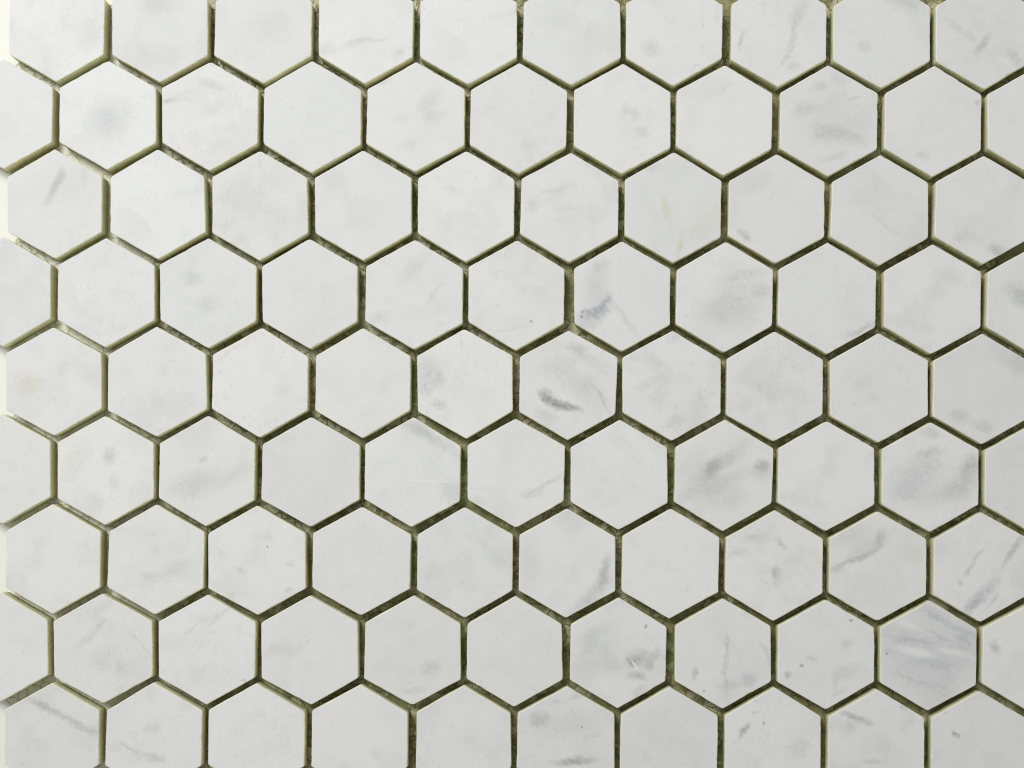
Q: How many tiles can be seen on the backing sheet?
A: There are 94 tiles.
